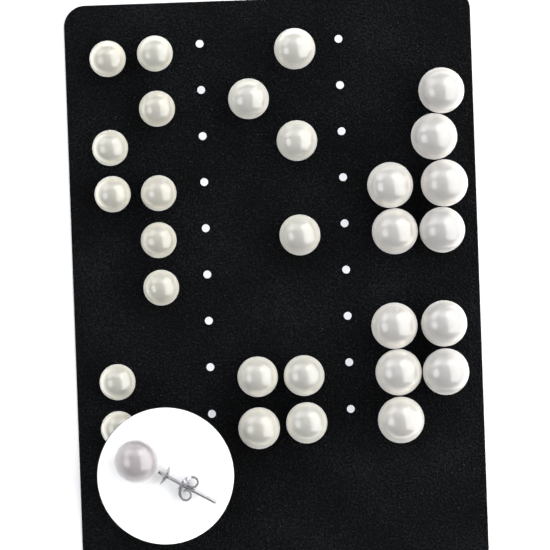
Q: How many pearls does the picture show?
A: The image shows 30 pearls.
